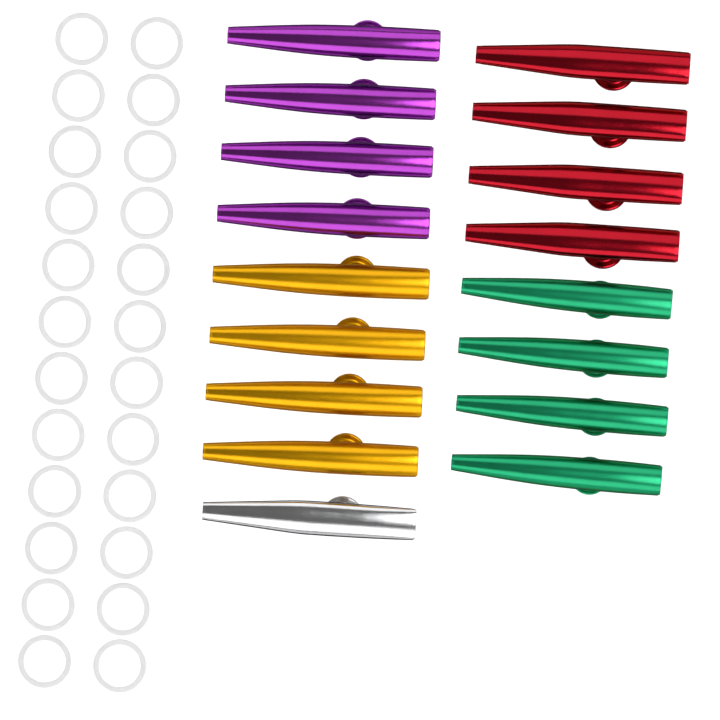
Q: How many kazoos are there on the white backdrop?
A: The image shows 17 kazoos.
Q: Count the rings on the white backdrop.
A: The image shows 24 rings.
